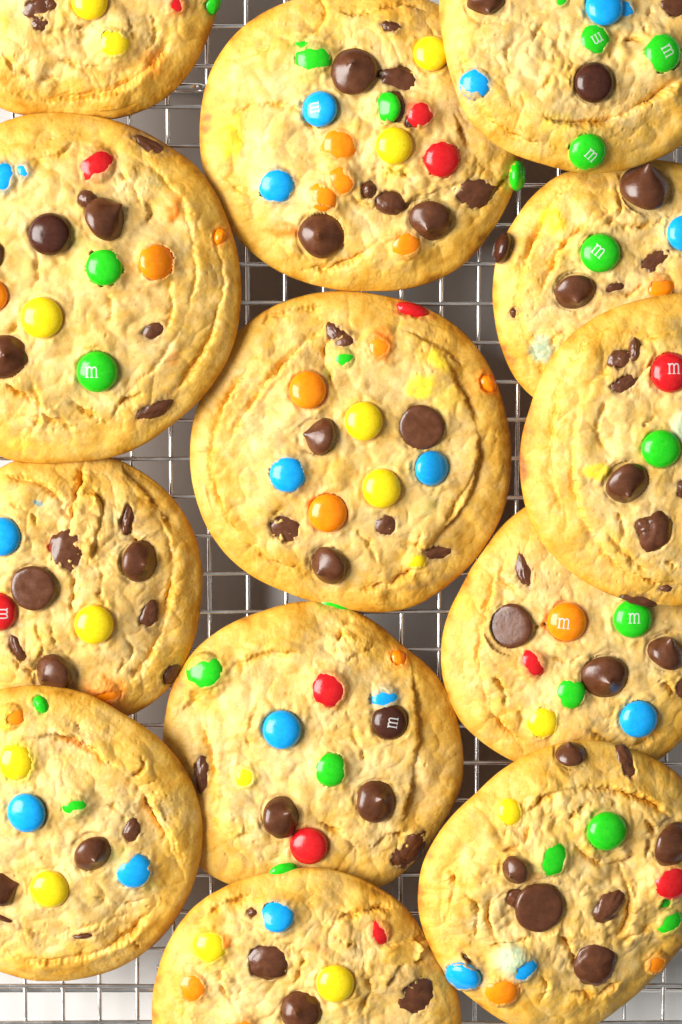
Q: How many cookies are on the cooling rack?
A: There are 13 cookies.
